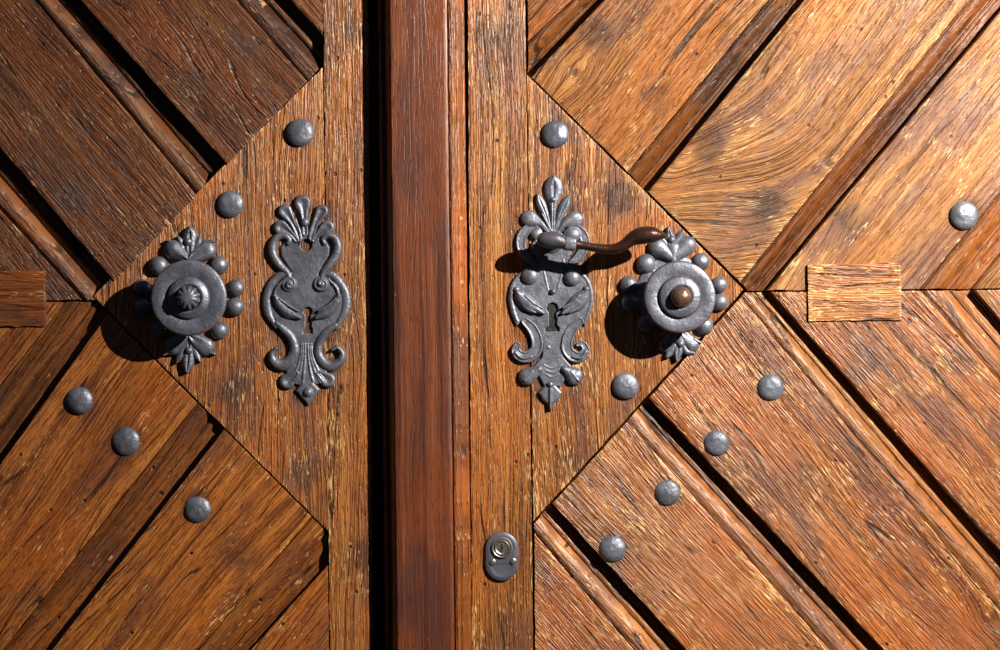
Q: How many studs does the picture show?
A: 12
